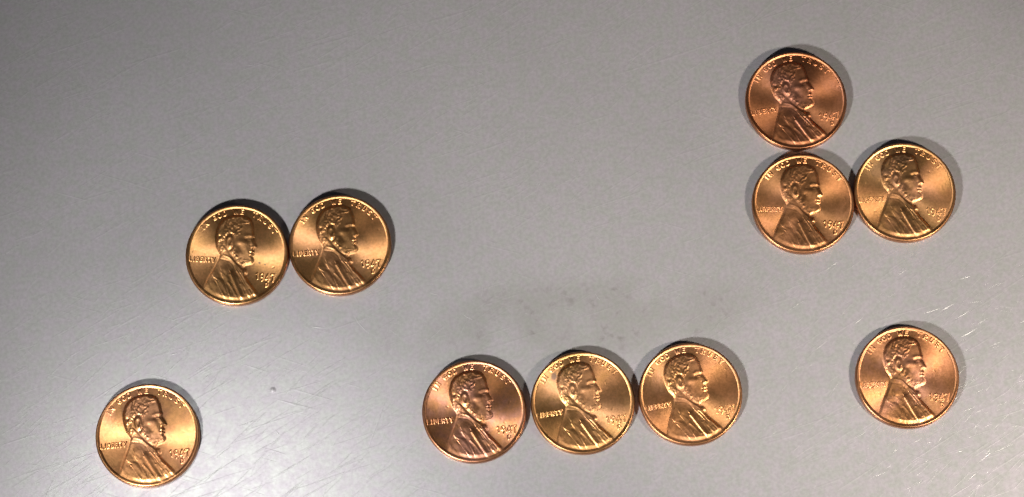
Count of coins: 10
